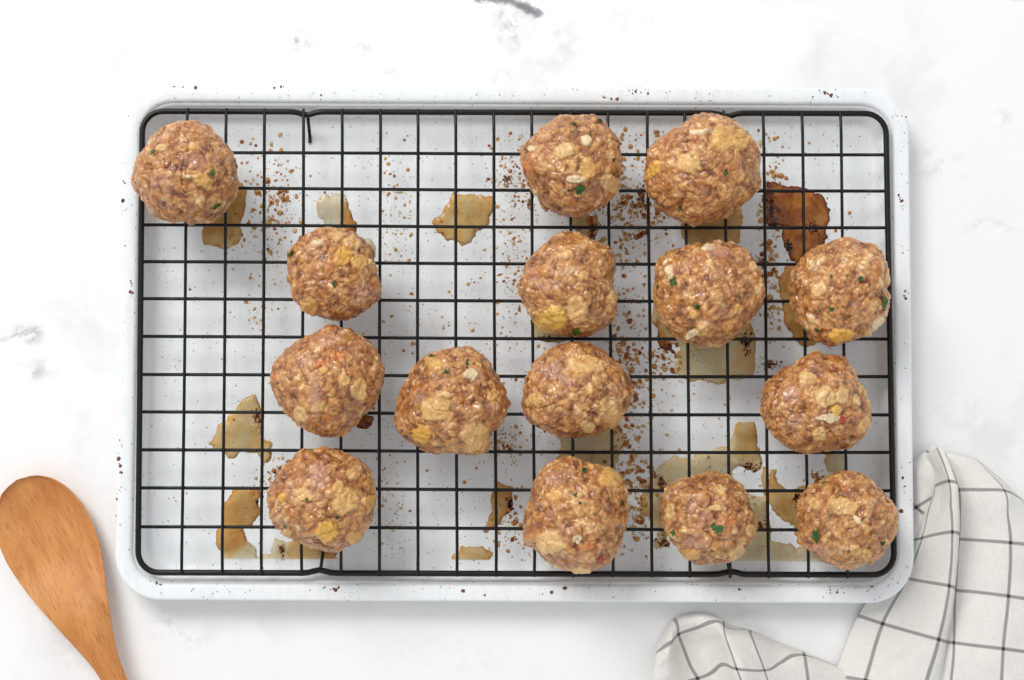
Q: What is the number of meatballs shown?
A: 15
